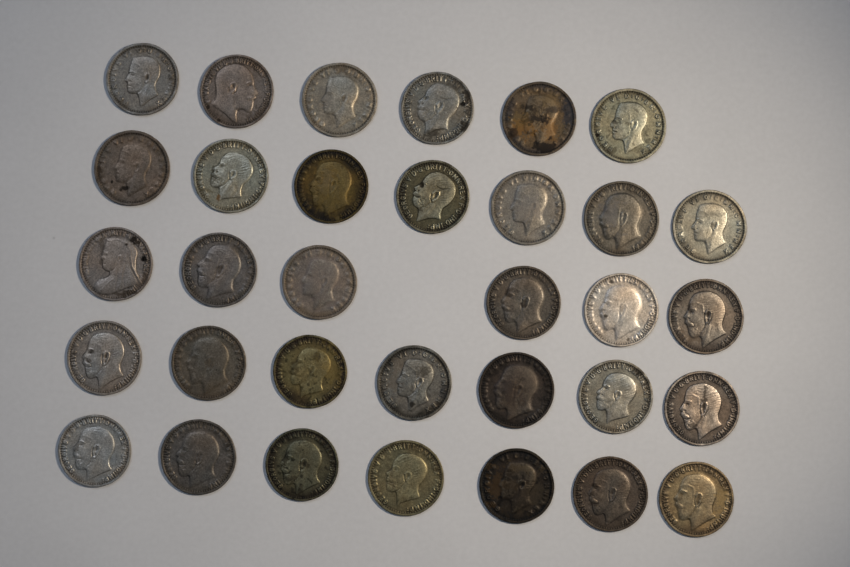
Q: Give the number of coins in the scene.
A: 33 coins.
